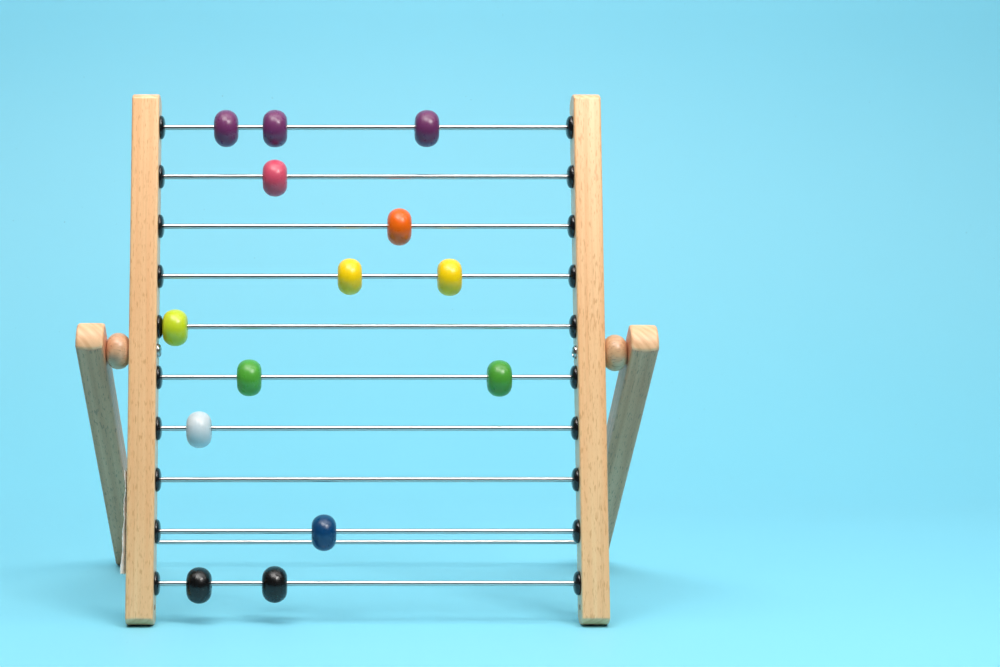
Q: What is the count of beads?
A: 14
